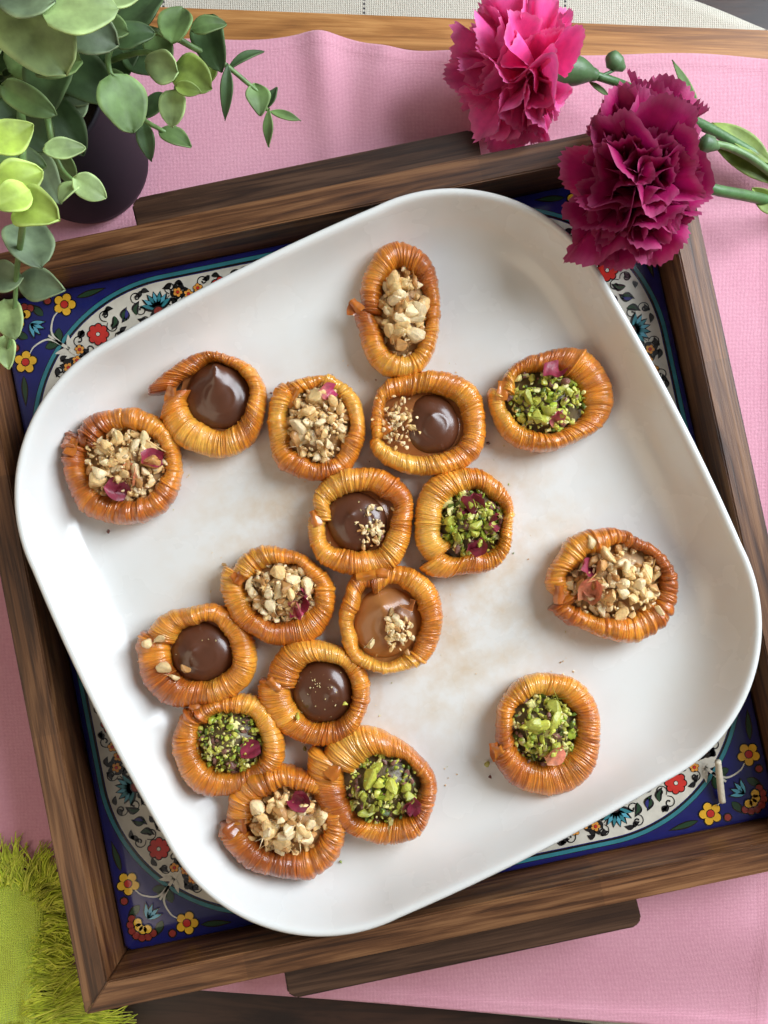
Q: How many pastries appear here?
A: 17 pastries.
